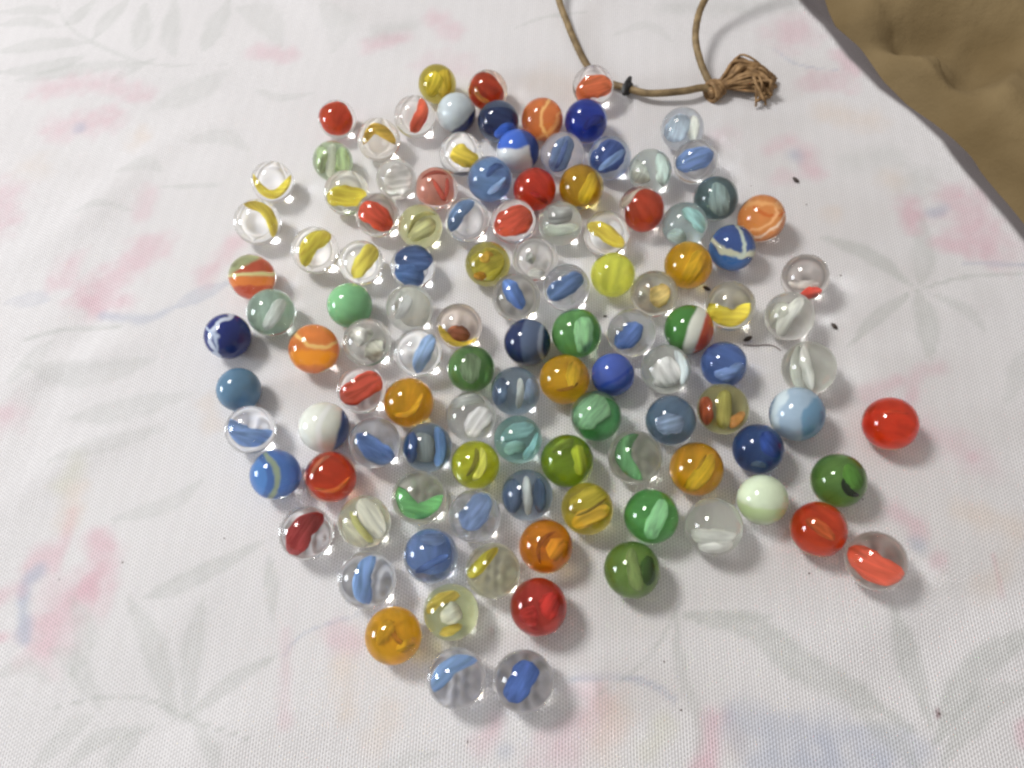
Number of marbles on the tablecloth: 113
